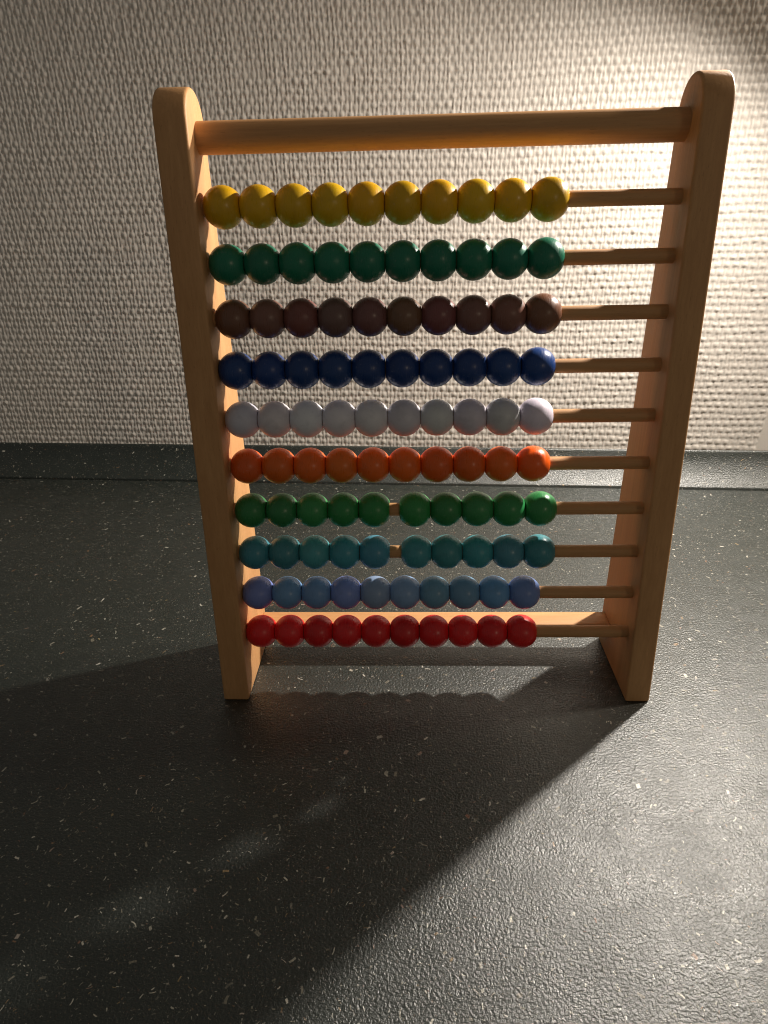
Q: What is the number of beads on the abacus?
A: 100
